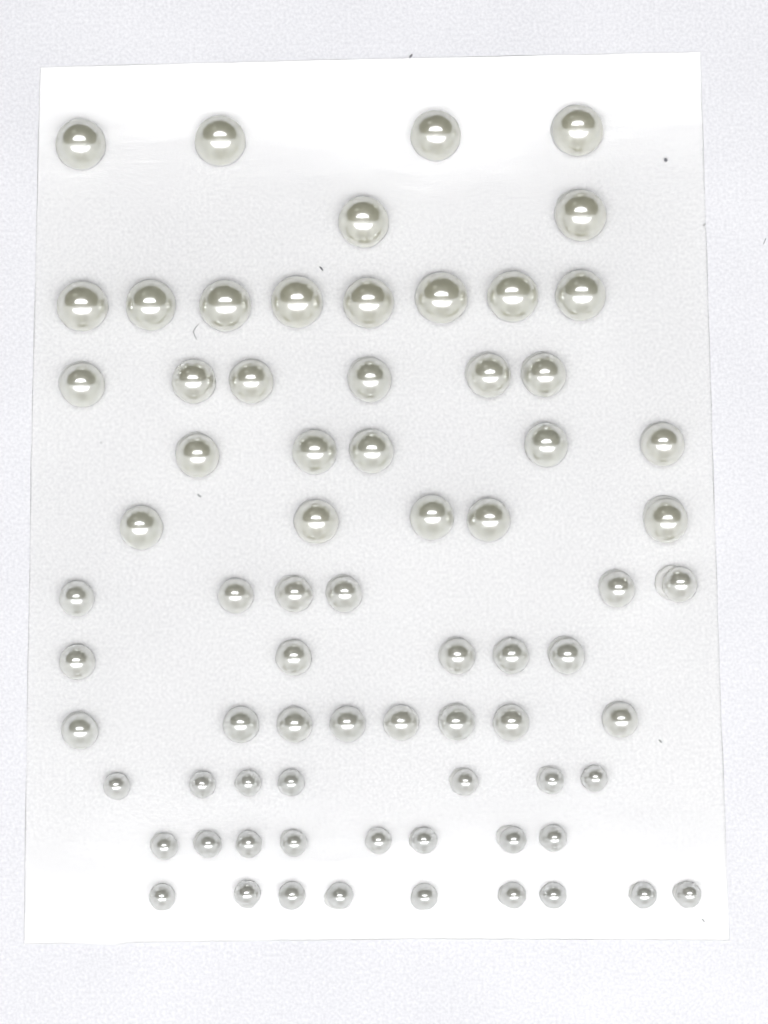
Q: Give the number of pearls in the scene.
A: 73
